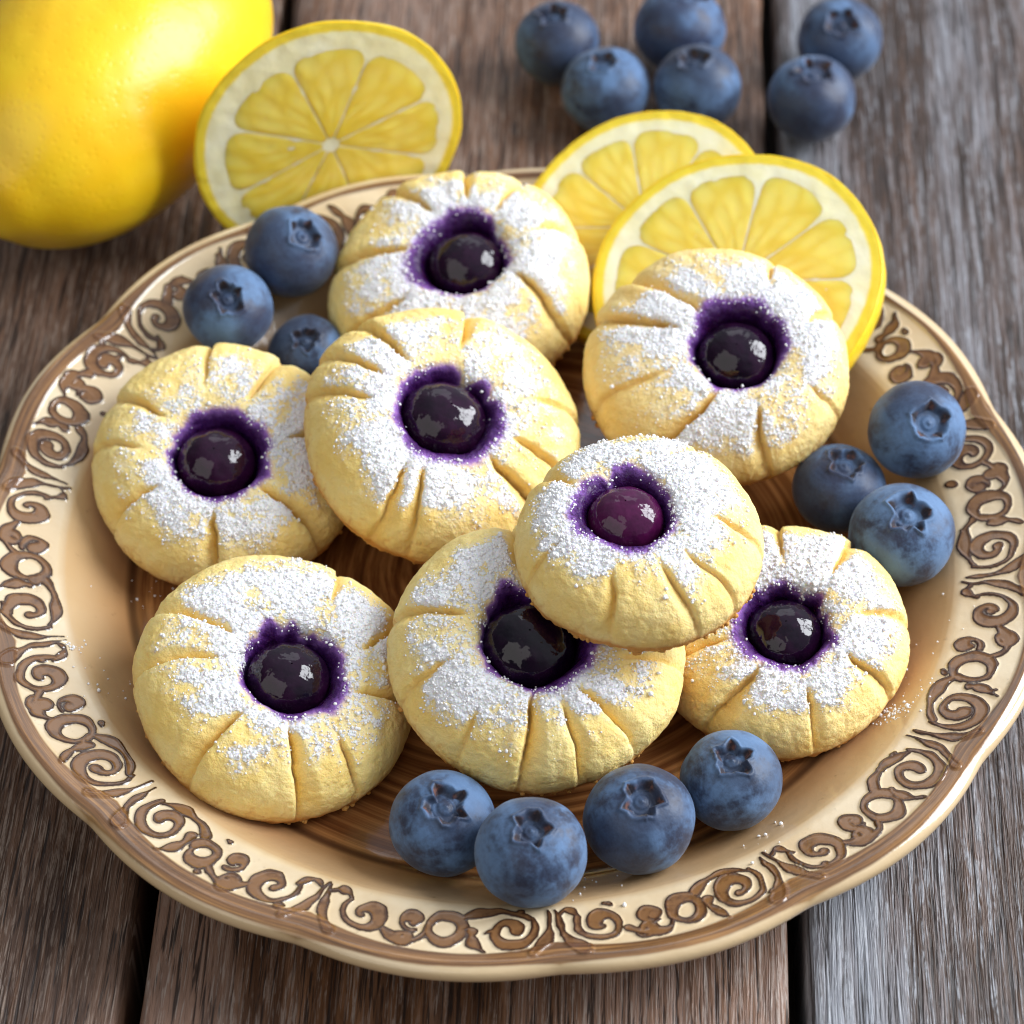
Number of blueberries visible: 16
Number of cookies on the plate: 8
